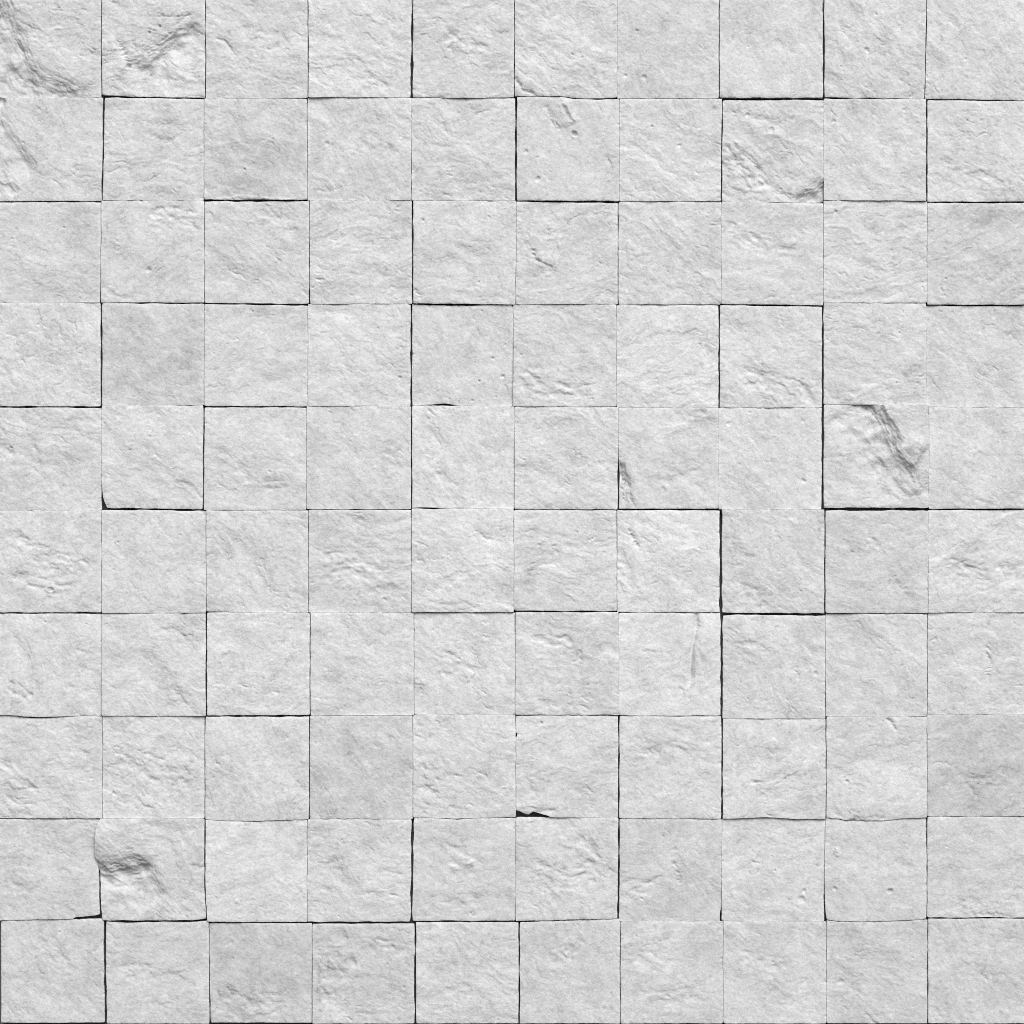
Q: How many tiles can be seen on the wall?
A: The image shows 100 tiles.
